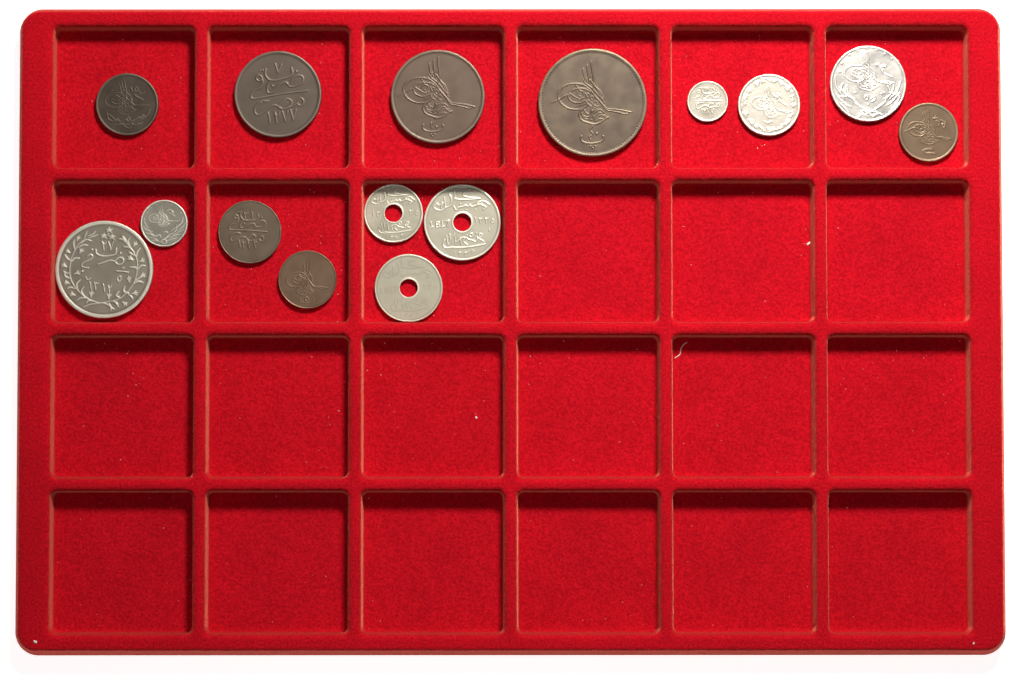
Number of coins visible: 15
